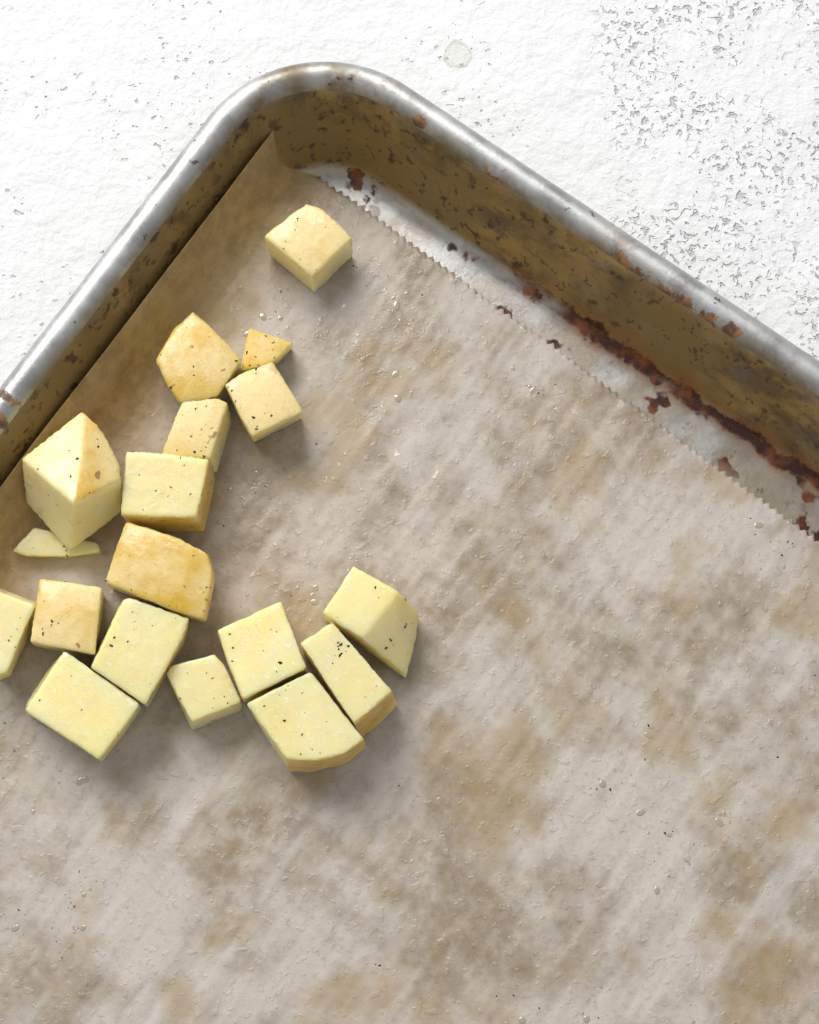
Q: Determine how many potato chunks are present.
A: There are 18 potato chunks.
